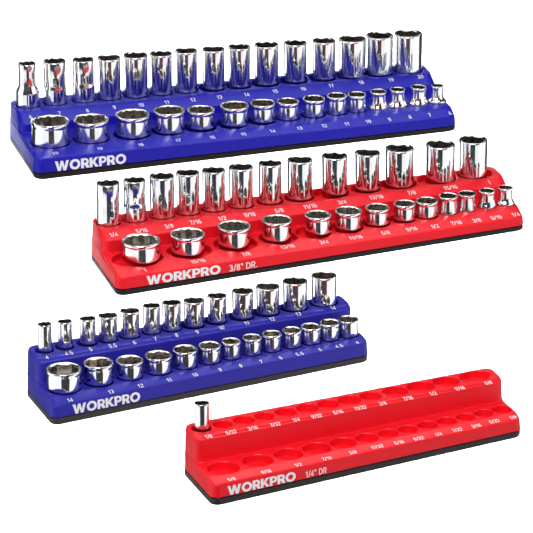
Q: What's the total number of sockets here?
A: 83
